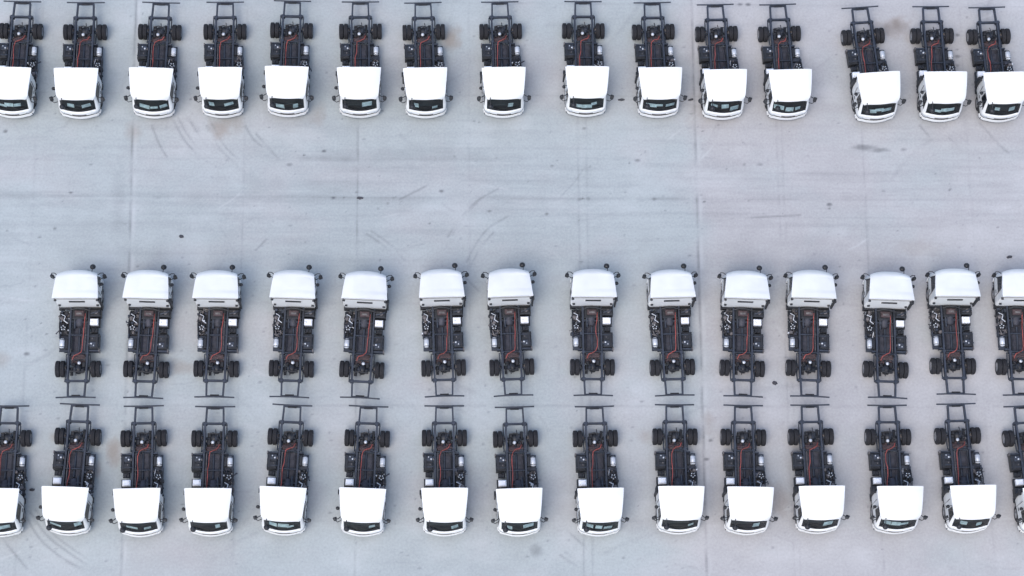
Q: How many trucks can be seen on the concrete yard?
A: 44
